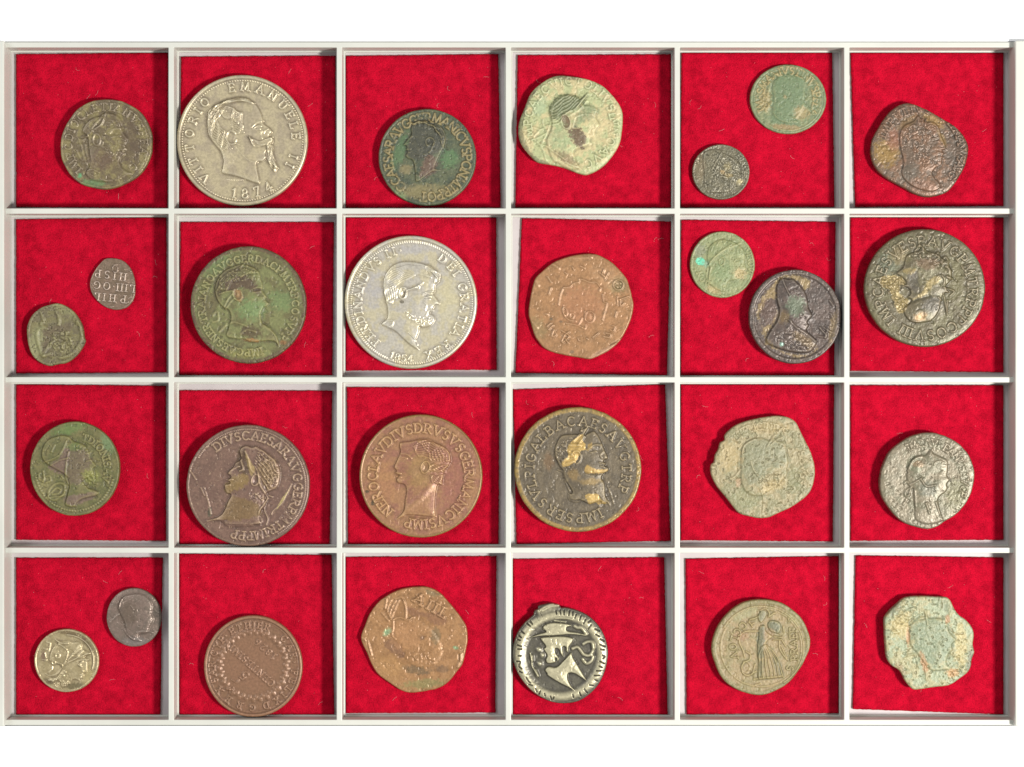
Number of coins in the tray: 28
